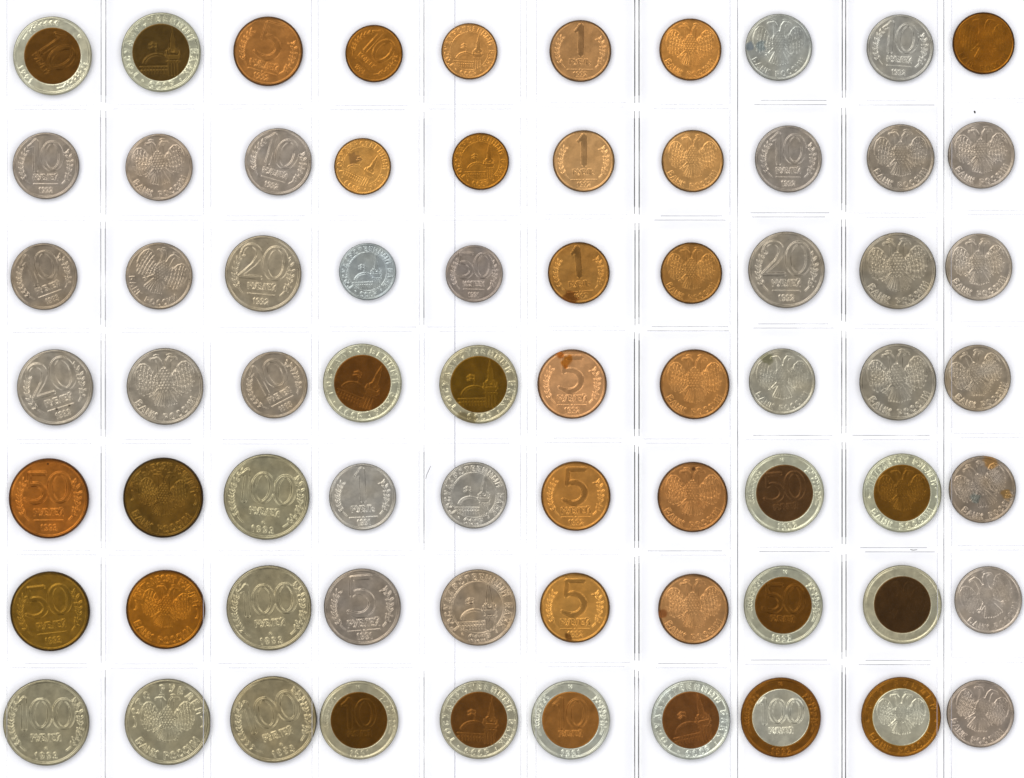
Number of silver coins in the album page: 34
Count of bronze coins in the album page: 22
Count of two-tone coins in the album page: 14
